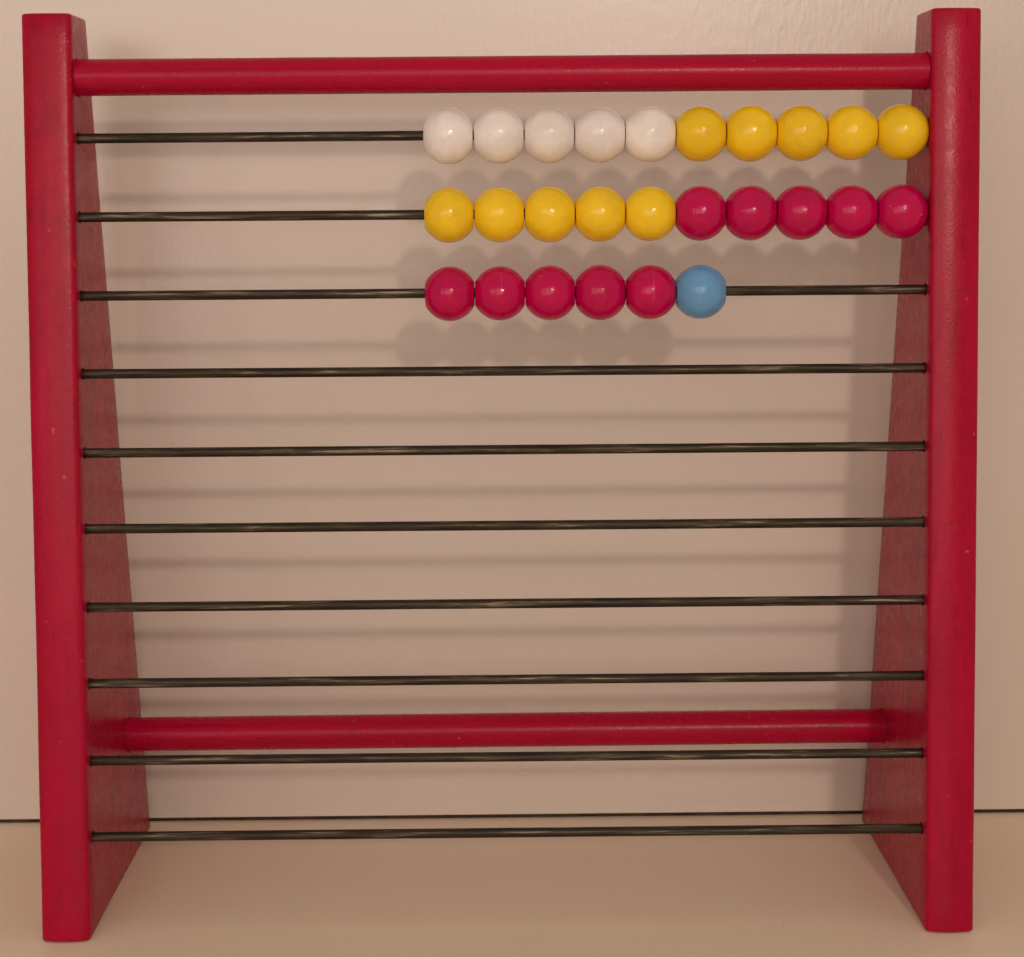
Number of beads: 26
